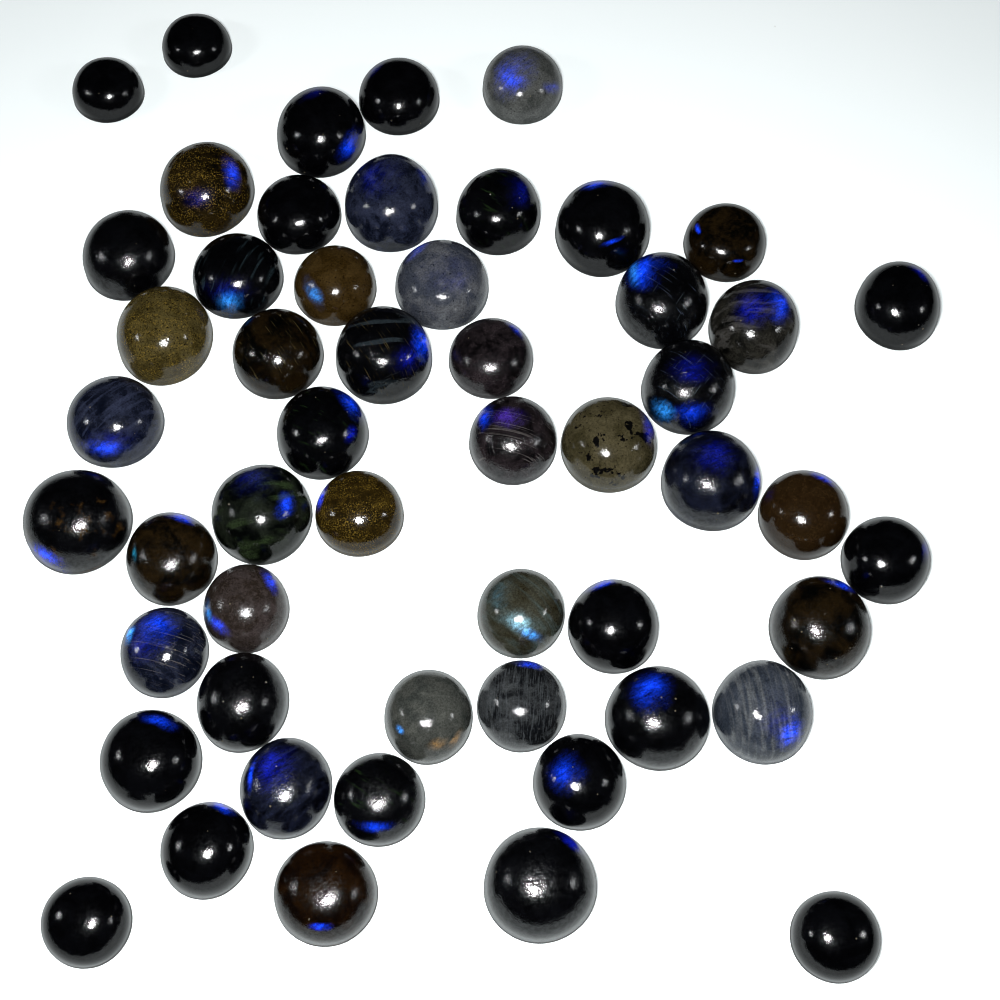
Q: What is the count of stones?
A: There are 53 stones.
